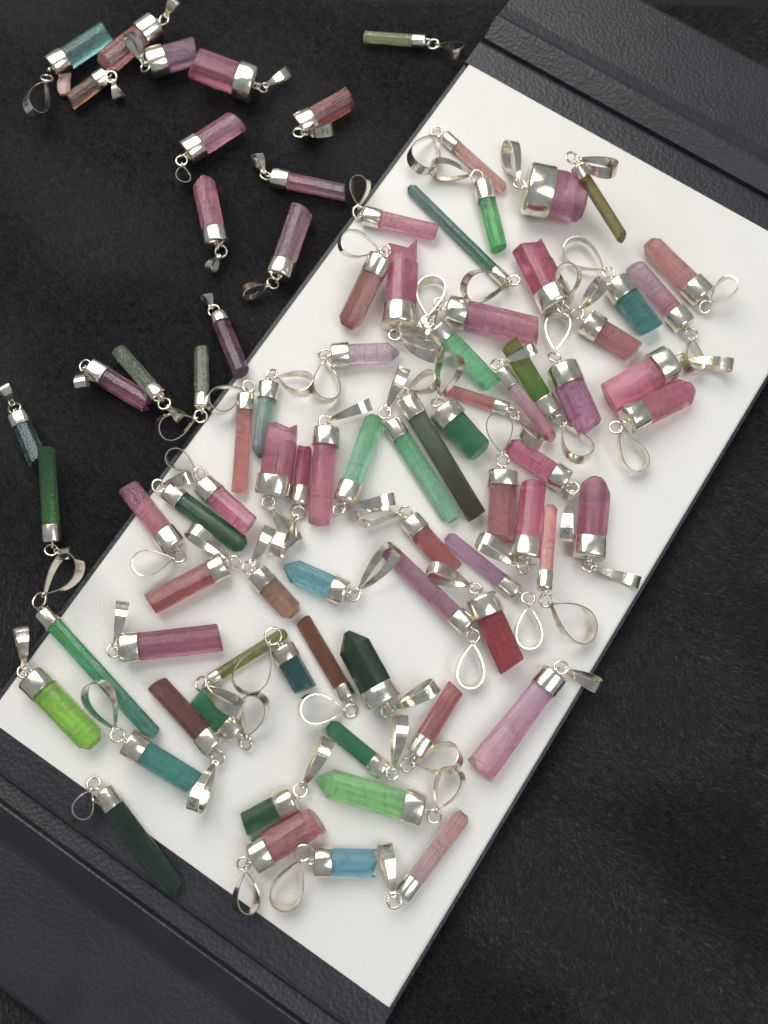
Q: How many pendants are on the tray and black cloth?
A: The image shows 82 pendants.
